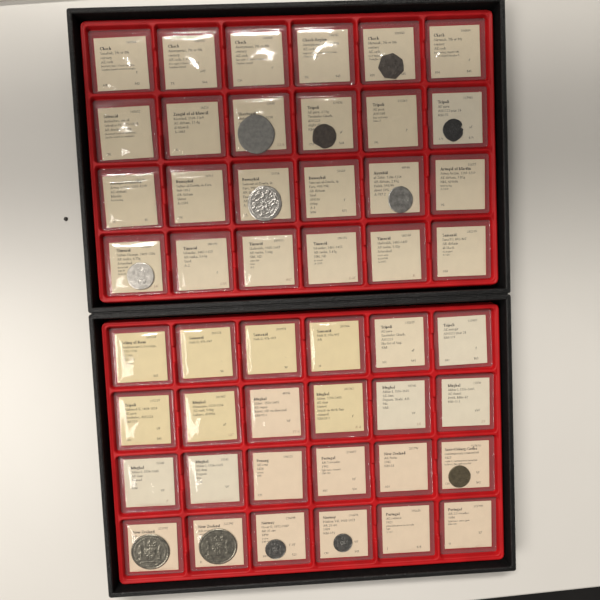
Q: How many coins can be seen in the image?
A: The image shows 12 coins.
